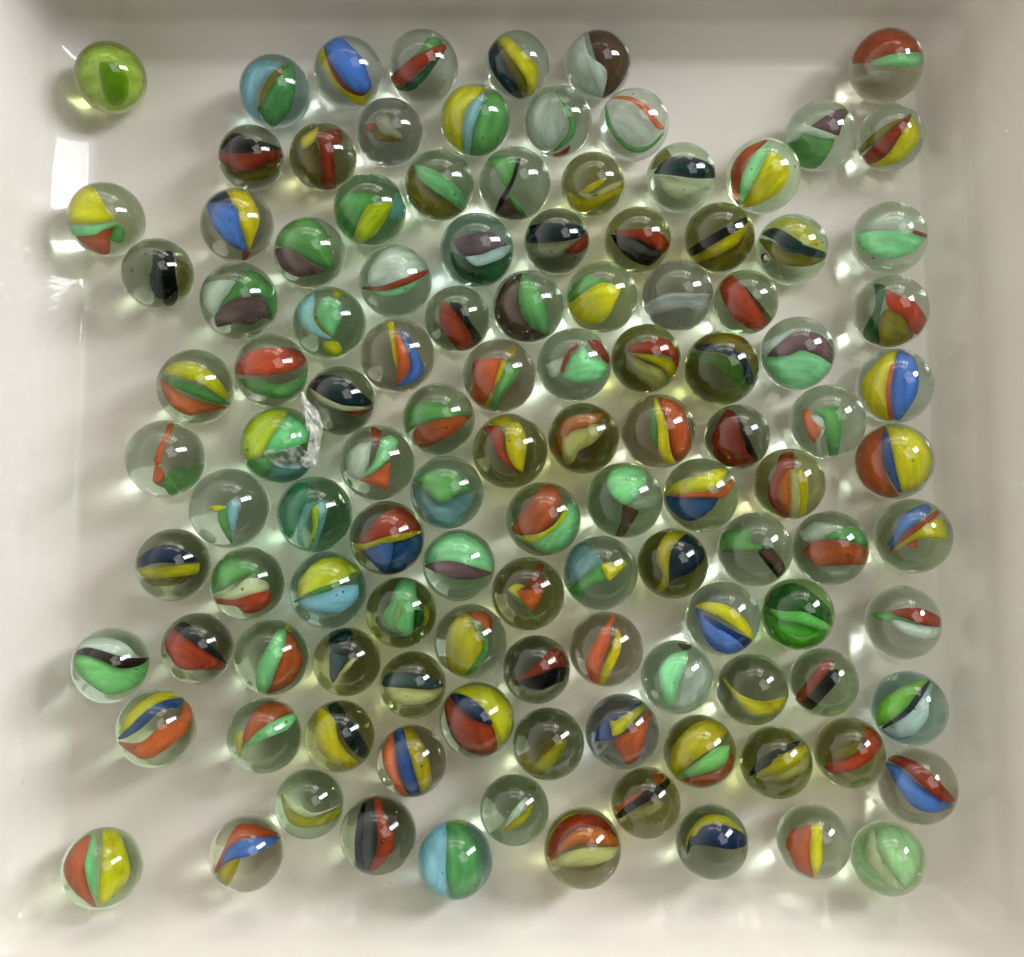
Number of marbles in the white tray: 116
